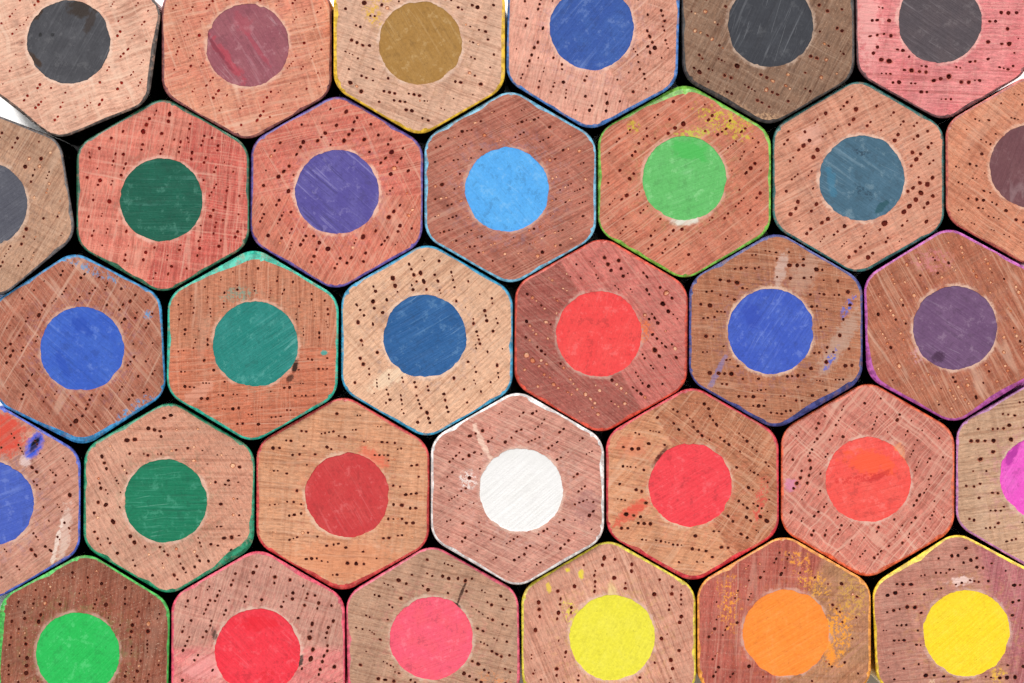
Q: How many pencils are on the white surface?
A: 32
